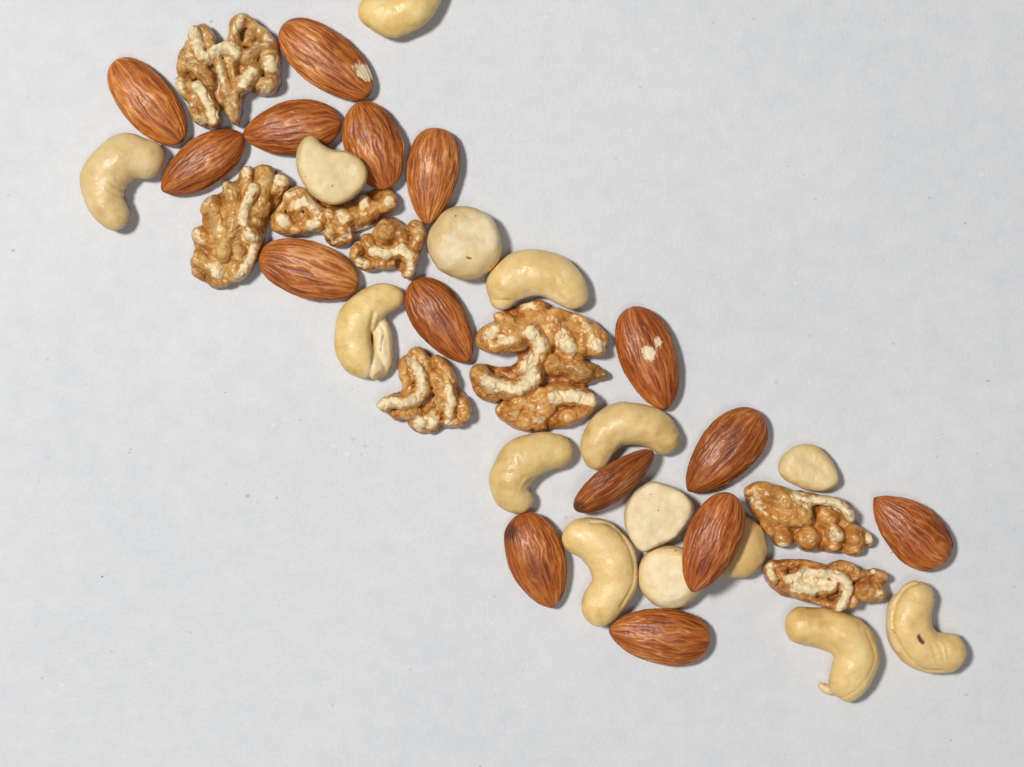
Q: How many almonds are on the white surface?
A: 15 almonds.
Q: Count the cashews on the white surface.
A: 9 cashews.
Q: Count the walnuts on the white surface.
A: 8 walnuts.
